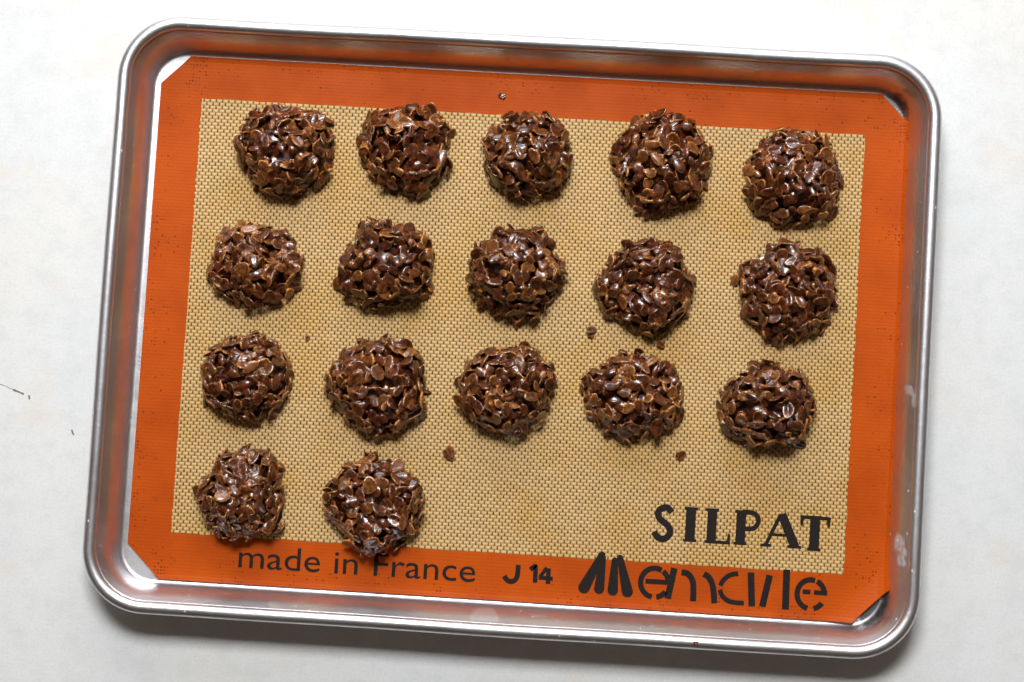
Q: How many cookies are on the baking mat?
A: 17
